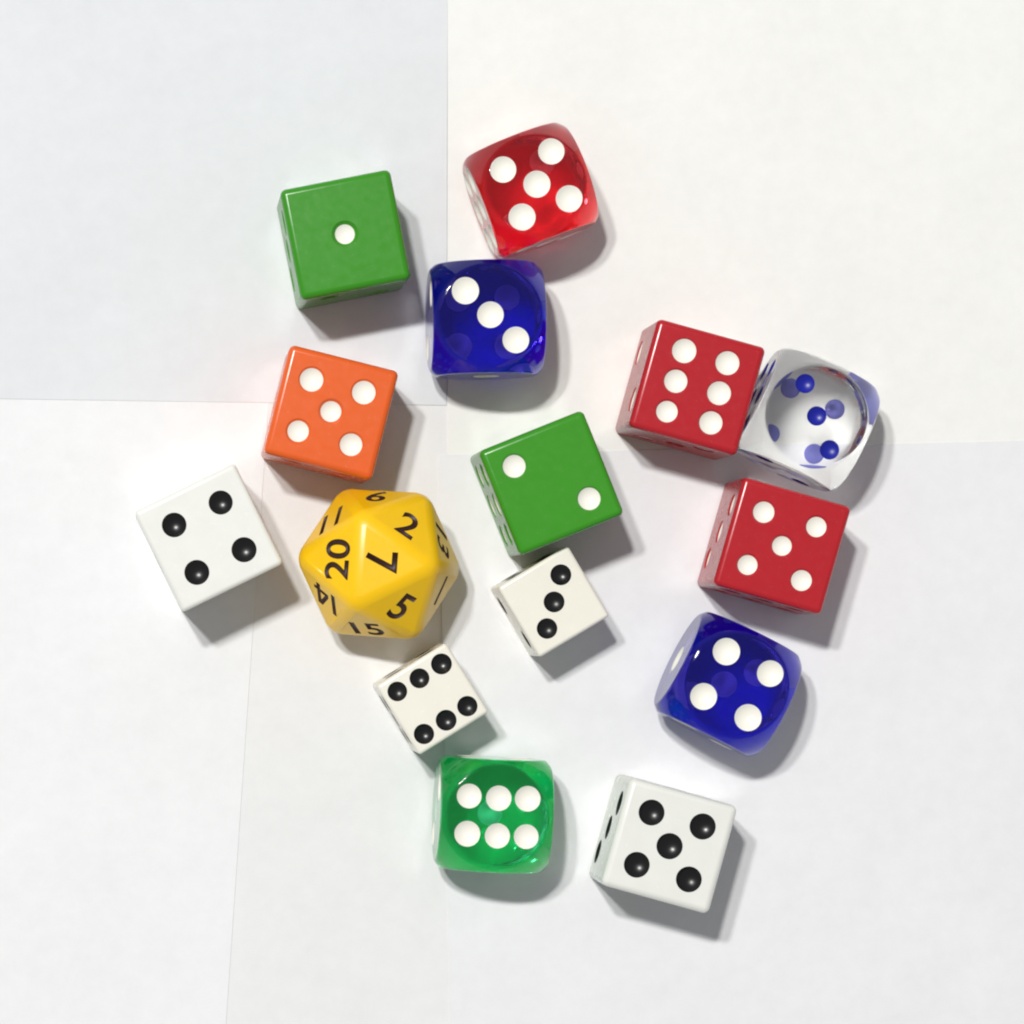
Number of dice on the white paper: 15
